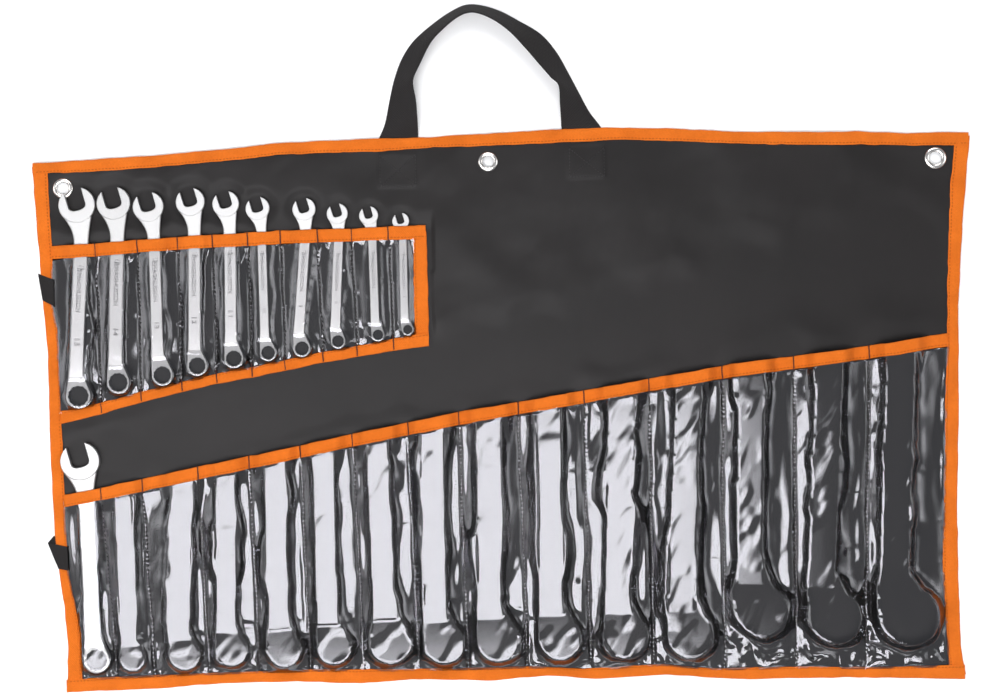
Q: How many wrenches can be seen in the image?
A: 11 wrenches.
